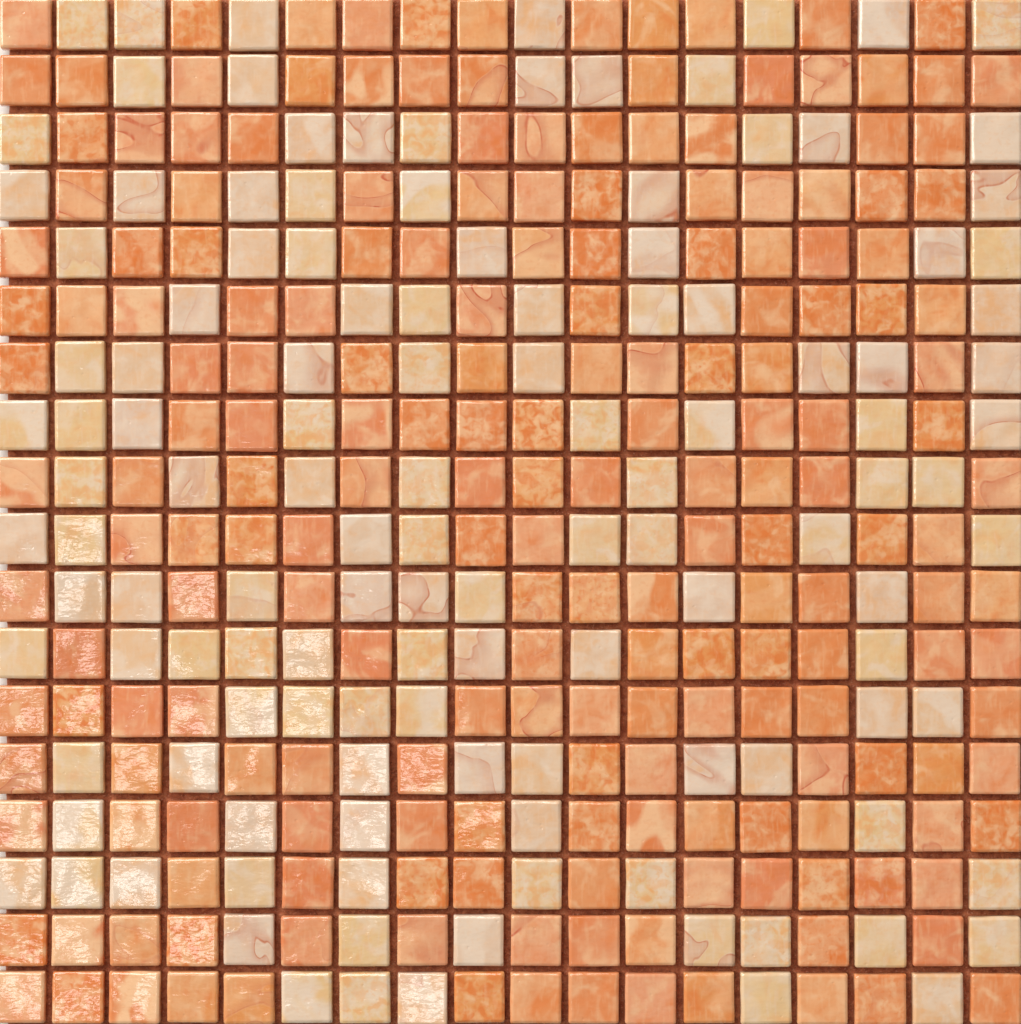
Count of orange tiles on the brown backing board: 198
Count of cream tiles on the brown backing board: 126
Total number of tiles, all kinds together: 324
